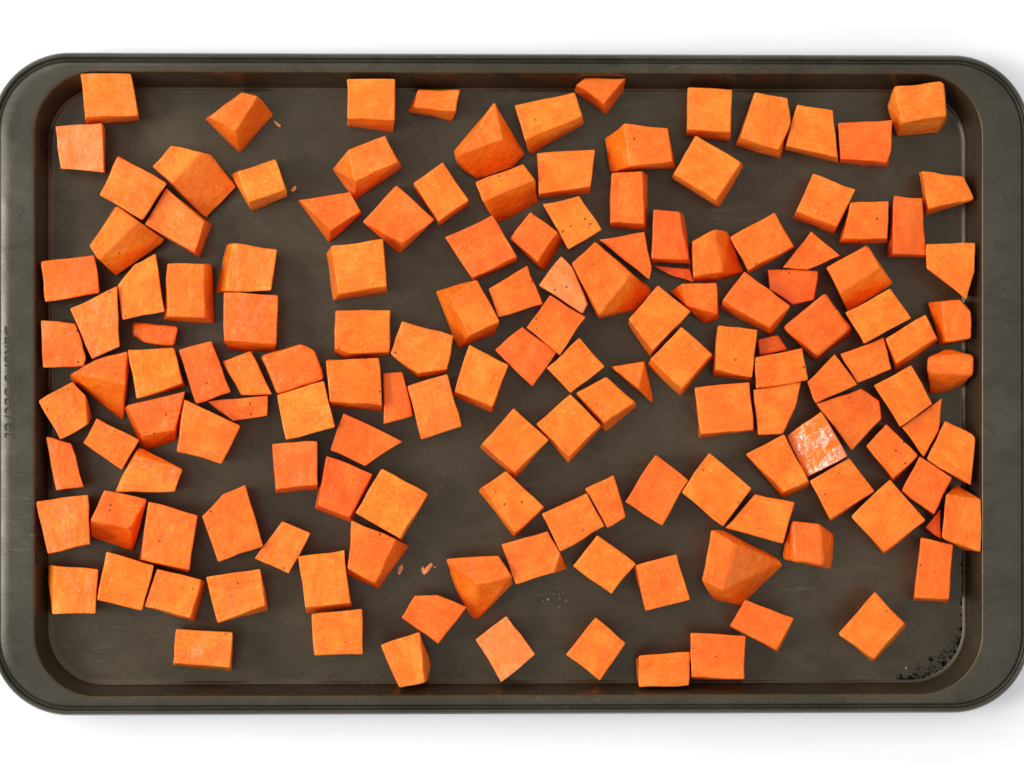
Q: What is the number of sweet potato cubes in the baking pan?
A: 148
